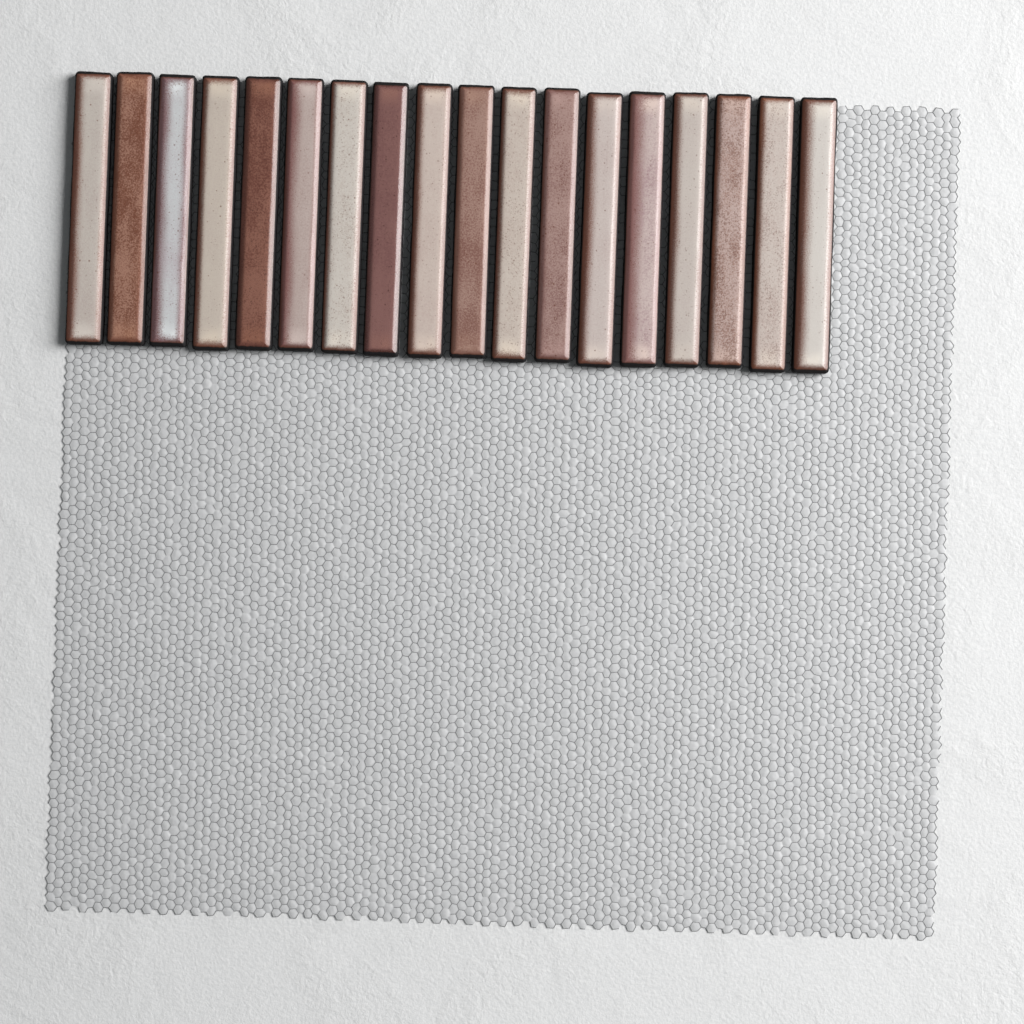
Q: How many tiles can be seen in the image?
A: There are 18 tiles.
